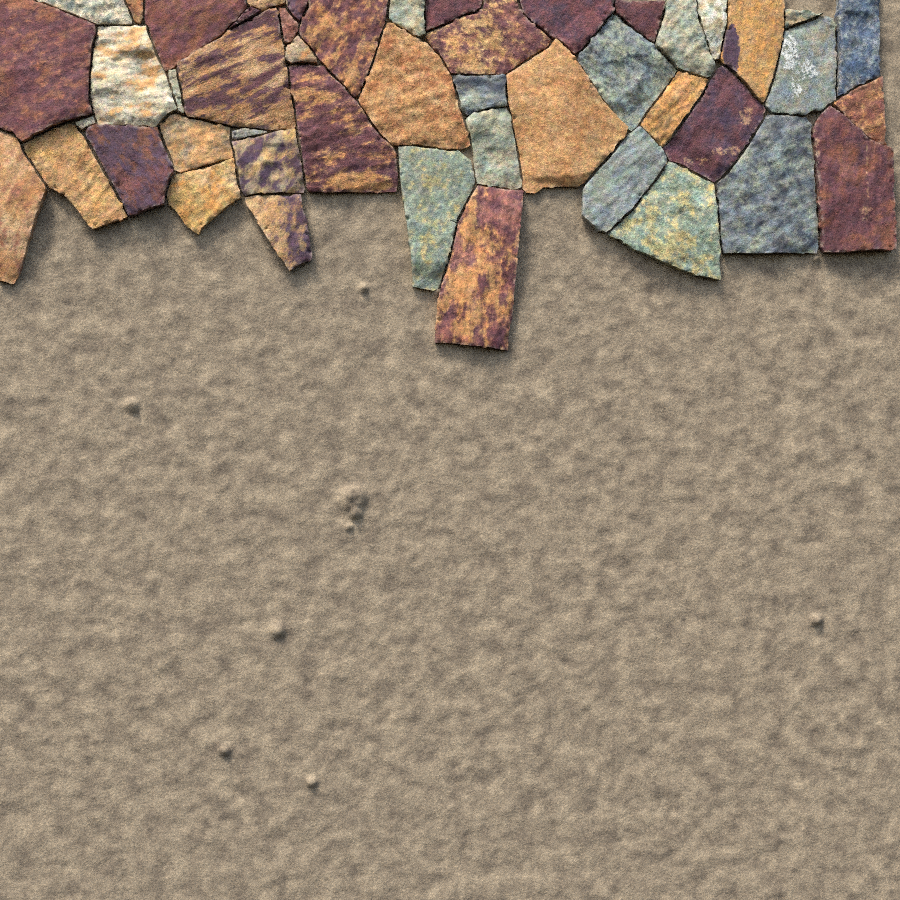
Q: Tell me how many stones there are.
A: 48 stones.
